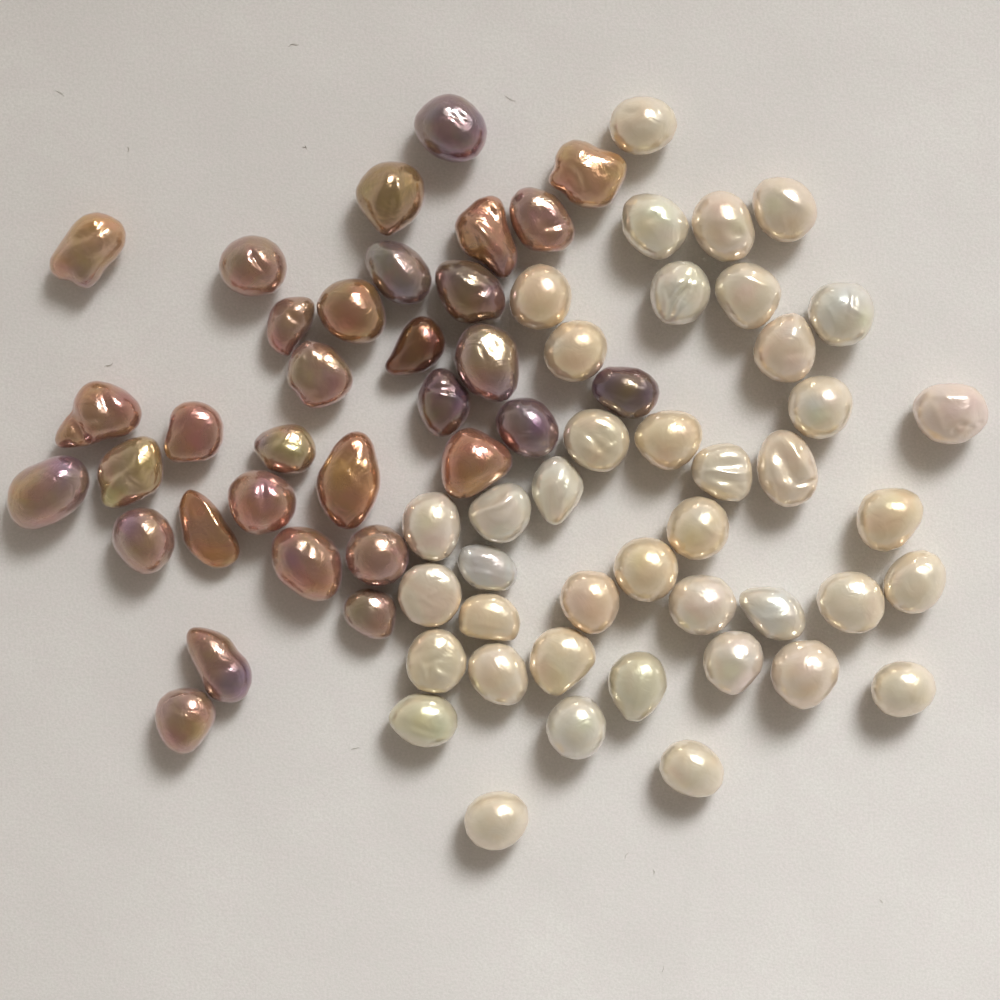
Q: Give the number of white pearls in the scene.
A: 41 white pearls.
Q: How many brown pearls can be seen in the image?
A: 32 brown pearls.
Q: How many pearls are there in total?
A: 73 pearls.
